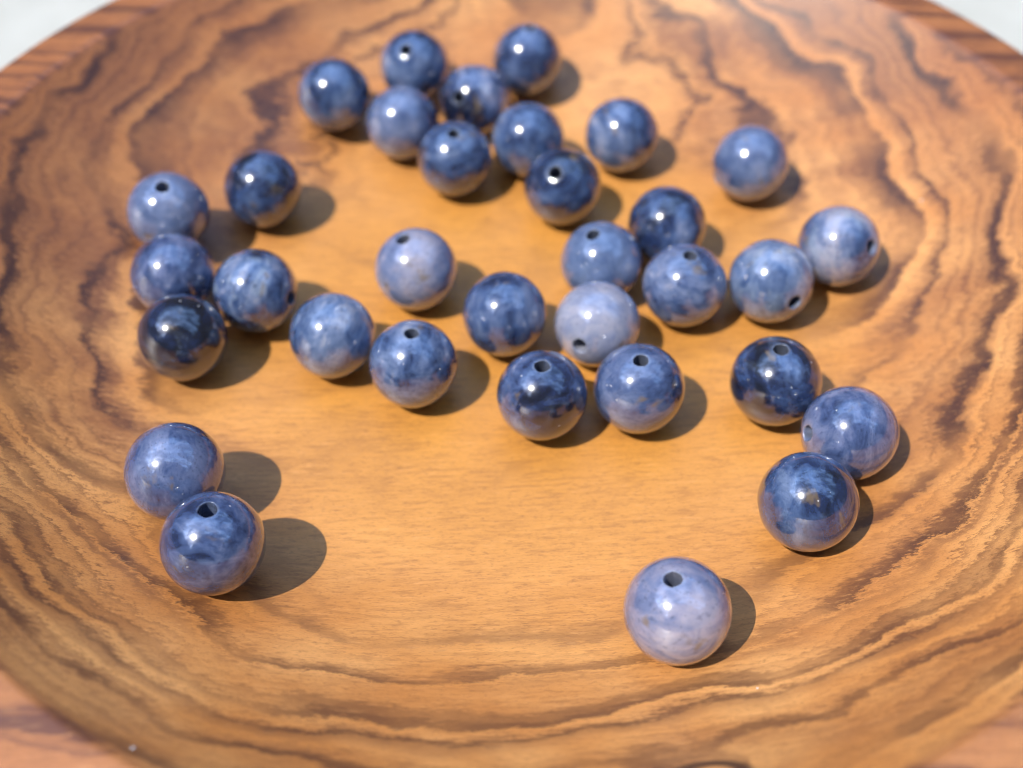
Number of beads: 33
